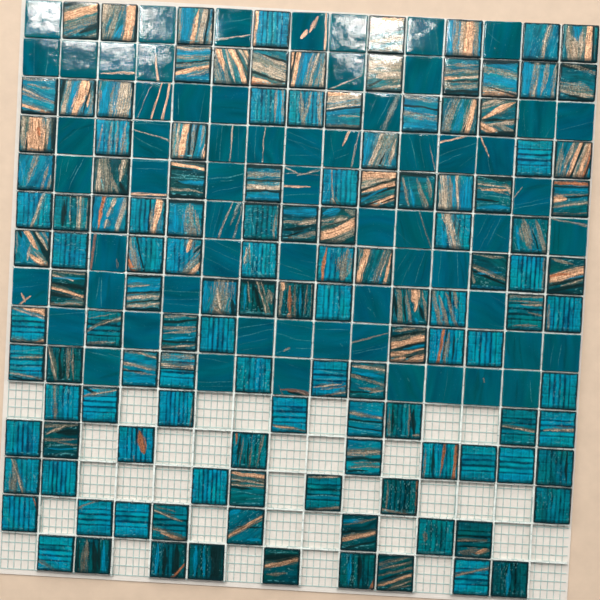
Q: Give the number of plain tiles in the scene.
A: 63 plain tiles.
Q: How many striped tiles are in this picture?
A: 128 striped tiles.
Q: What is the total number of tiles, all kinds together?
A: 191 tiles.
